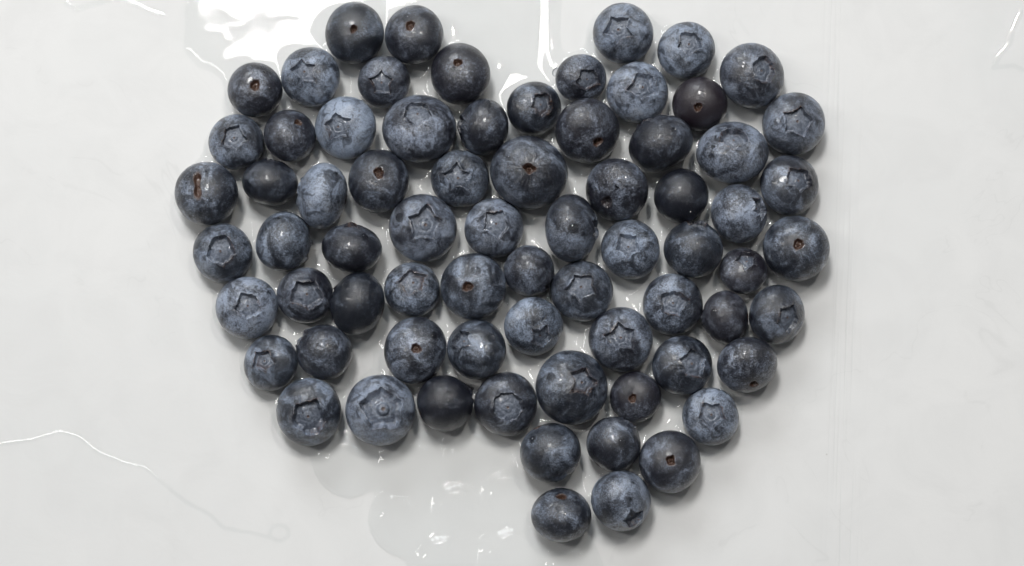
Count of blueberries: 72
